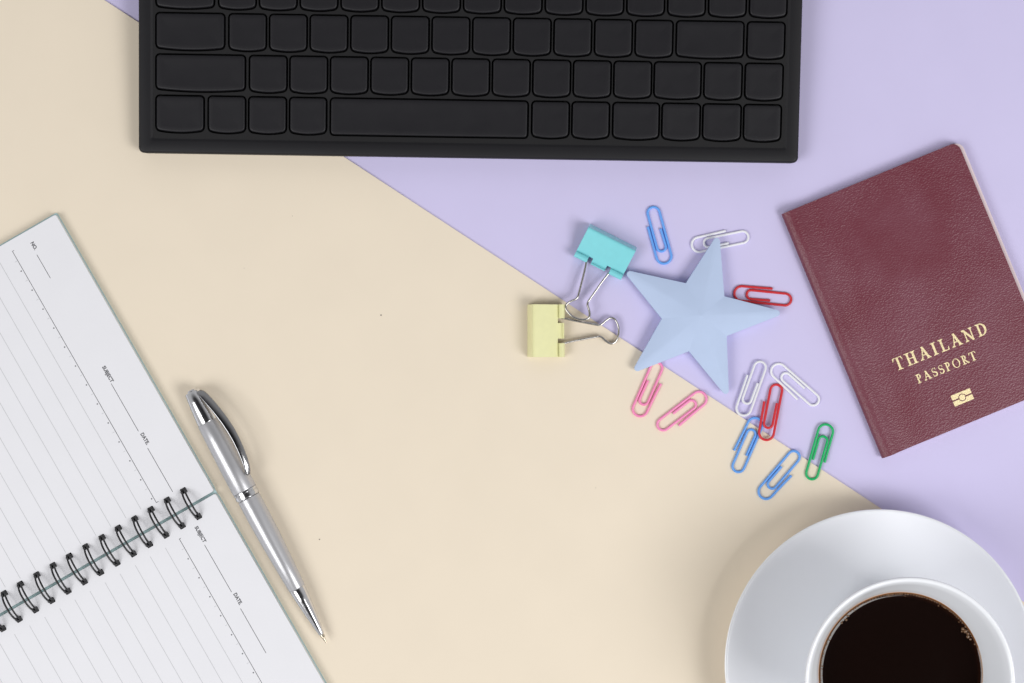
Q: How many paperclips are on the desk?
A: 11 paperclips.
